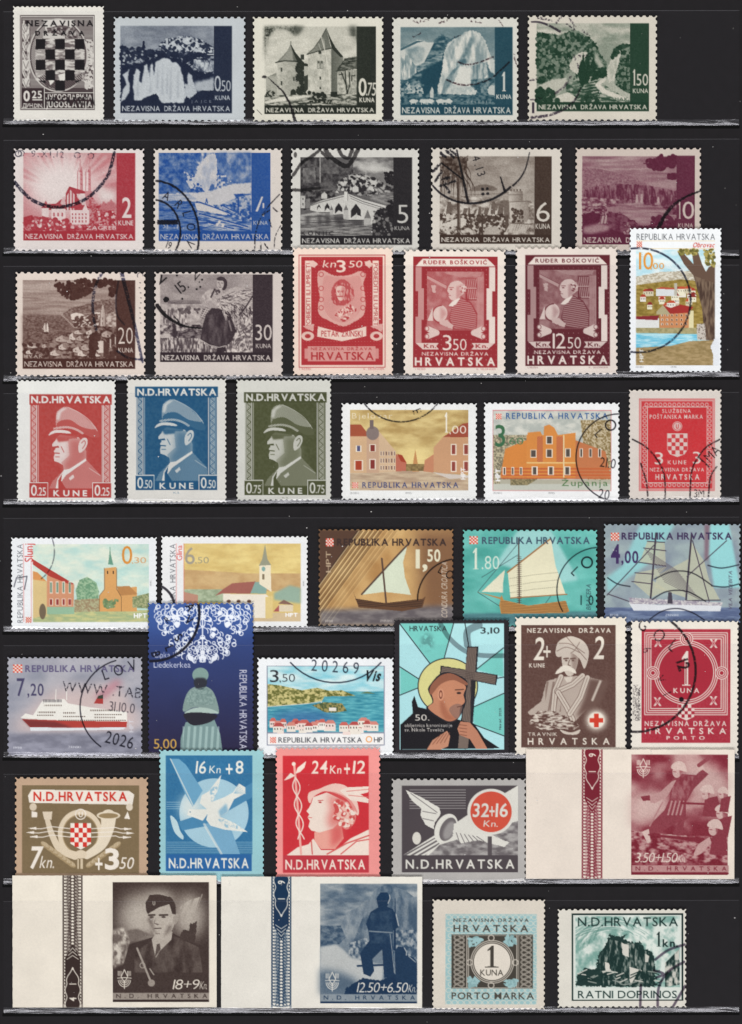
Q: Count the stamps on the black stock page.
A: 42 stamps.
